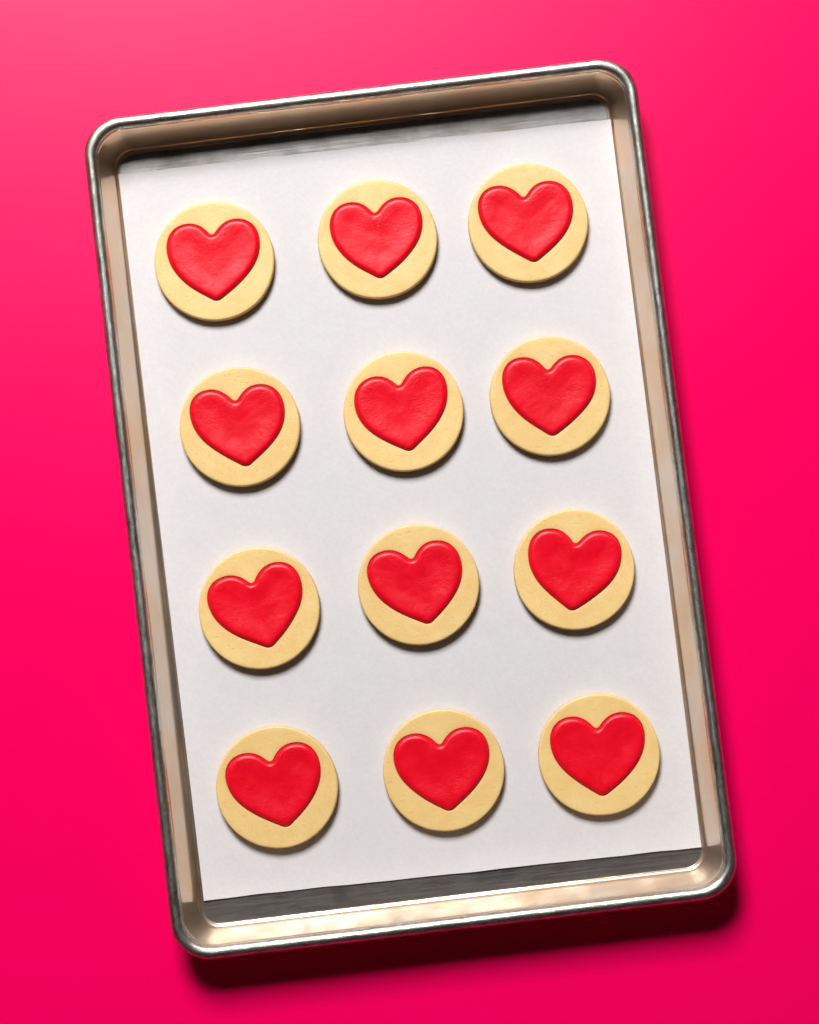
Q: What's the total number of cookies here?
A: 12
